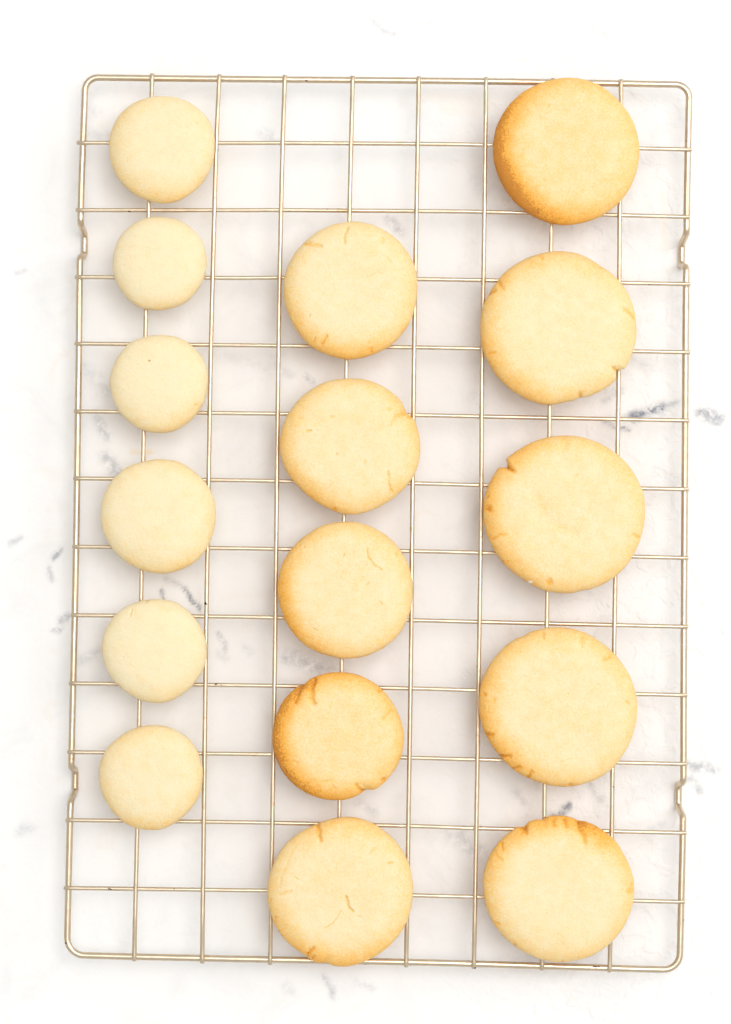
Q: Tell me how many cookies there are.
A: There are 16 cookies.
